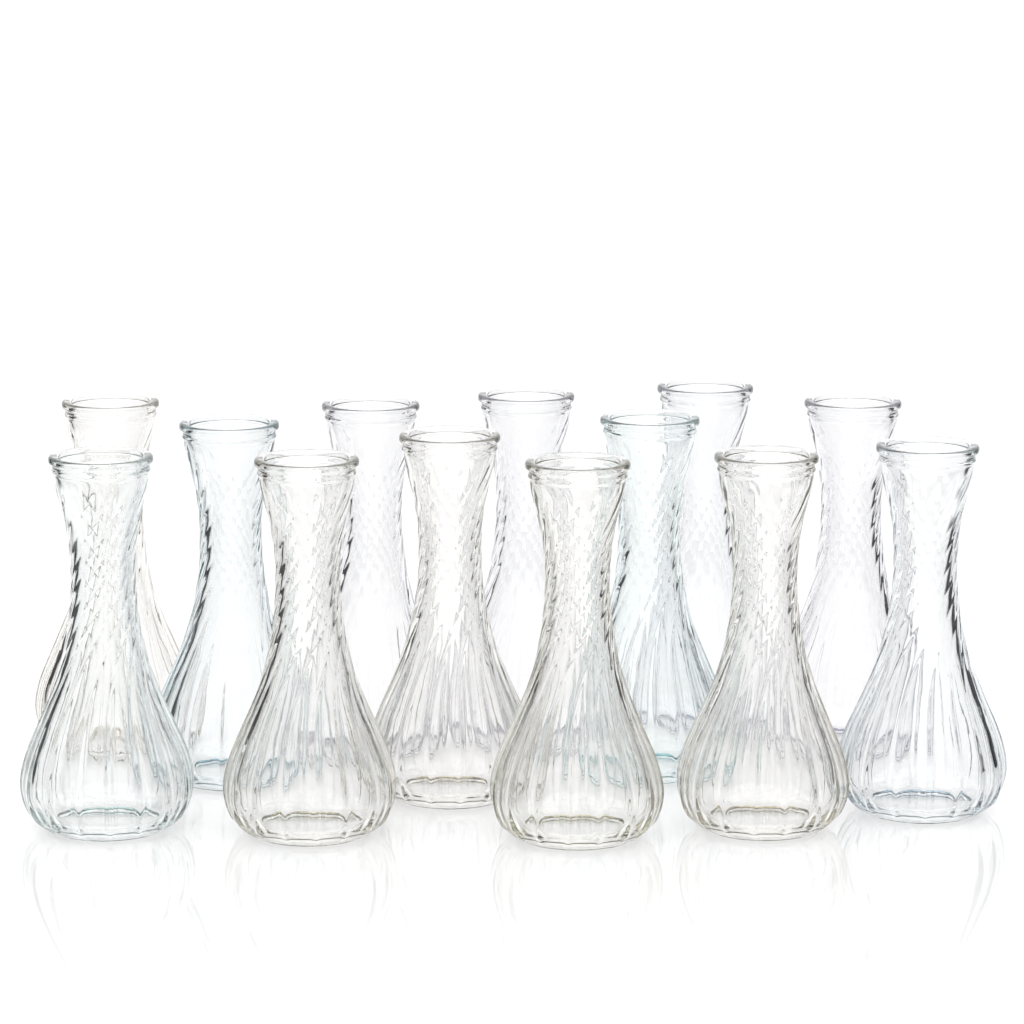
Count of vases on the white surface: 13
